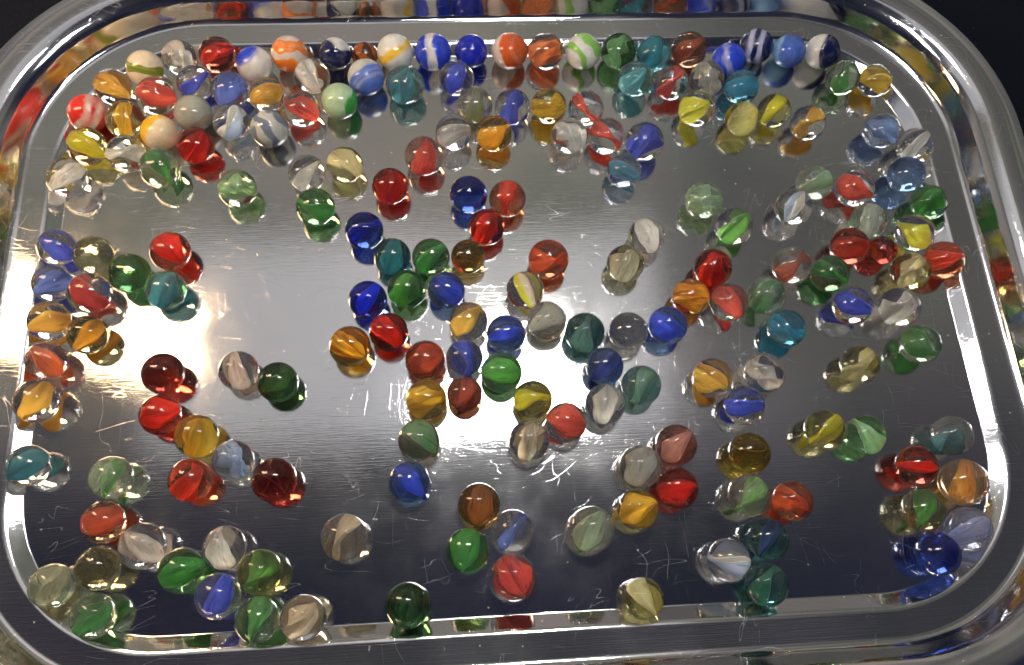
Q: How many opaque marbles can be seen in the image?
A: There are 20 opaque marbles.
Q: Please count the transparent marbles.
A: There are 170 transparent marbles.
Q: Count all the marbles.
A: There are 190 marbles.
